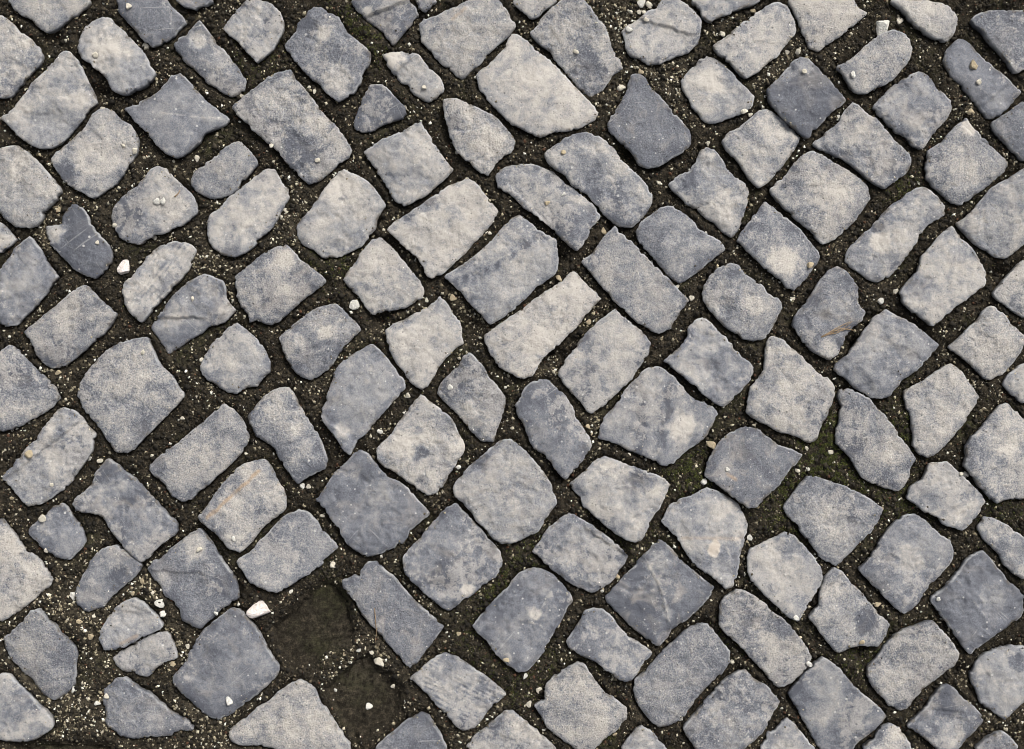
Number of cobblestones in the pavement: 136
